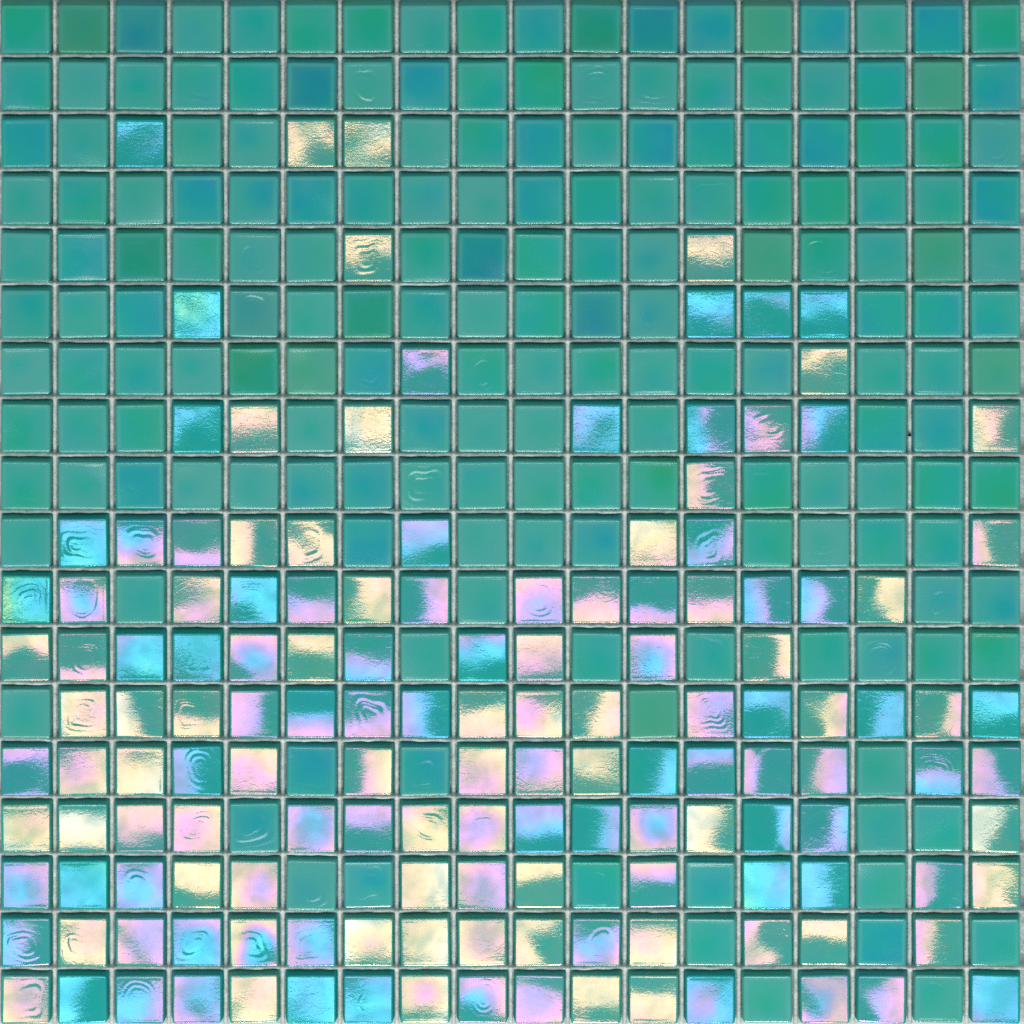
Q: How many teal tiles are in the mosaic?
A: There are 180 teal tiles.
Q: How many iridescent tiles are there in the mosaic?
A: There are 144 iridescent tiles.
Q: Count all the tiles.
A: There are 324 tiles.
